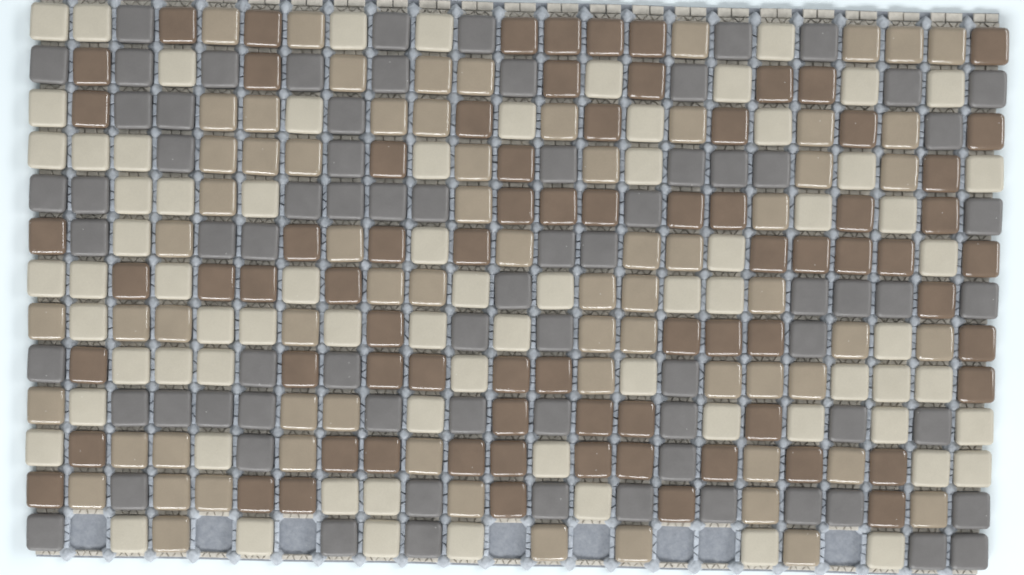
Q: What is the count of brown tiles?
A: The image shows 75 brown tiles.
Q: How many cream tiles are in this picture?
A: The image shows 74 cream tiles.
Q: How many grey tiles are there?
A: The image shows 74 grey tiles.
